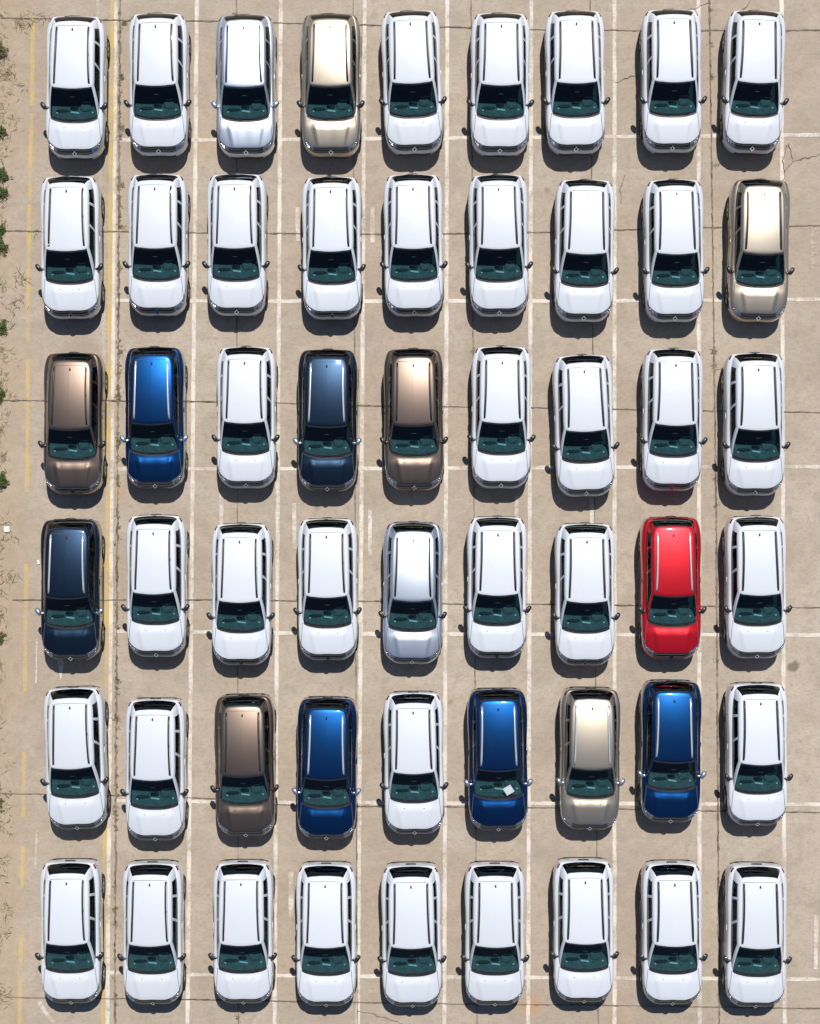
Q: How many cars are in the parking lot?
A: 54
